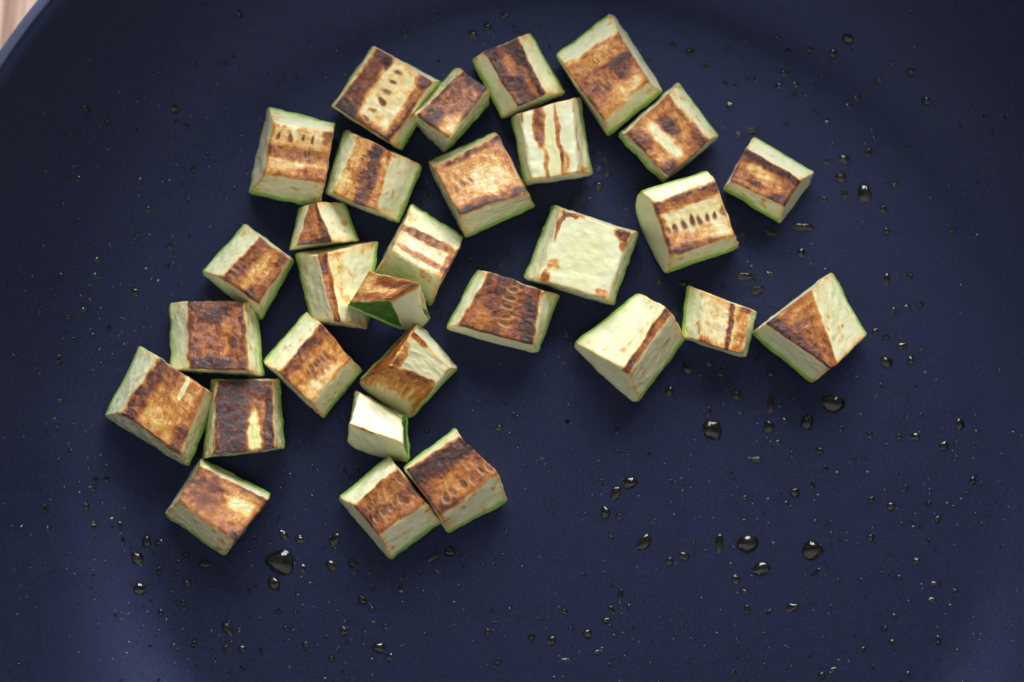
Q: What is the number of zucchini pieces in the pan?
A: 30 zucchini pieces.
